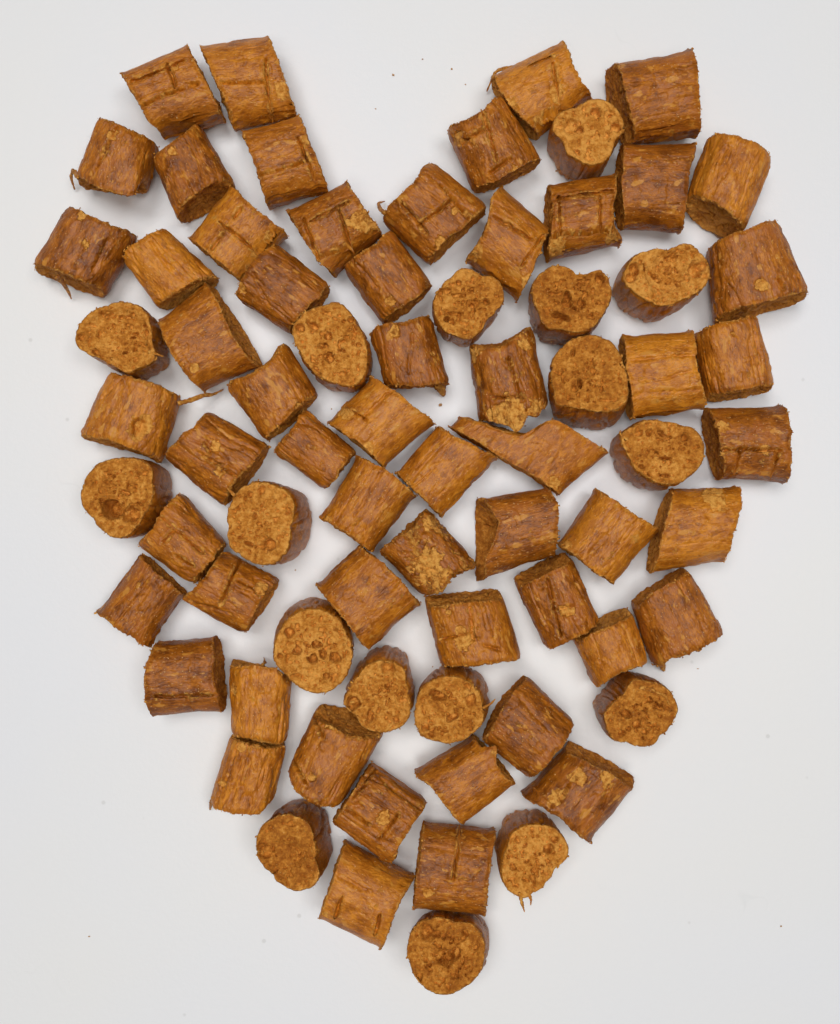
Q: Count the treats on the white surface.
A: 73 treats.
